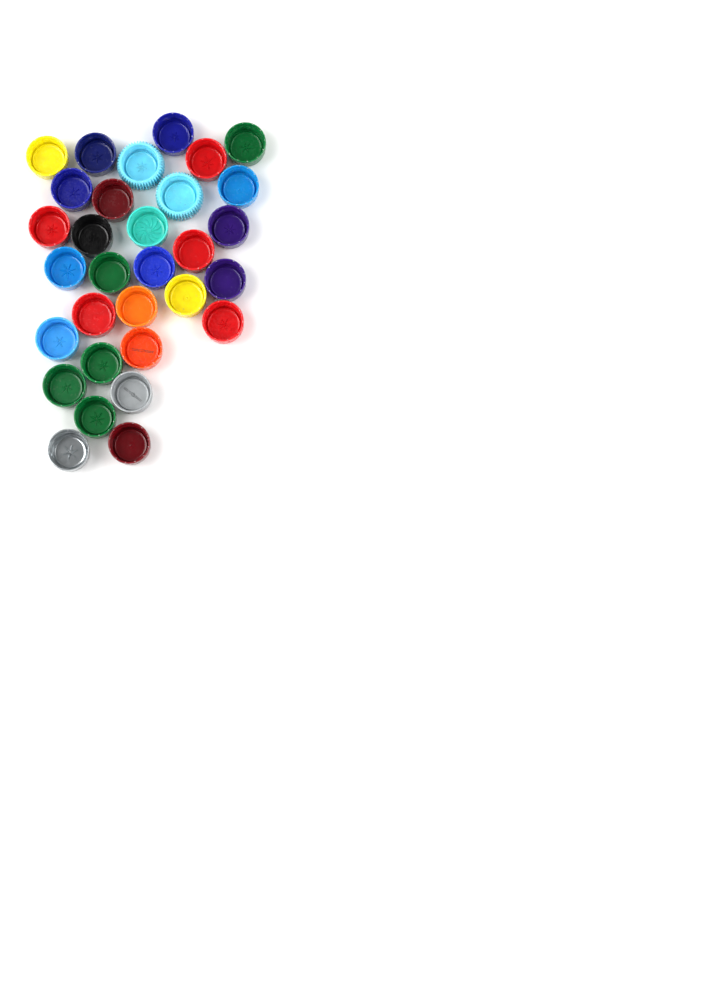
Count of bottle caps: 31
